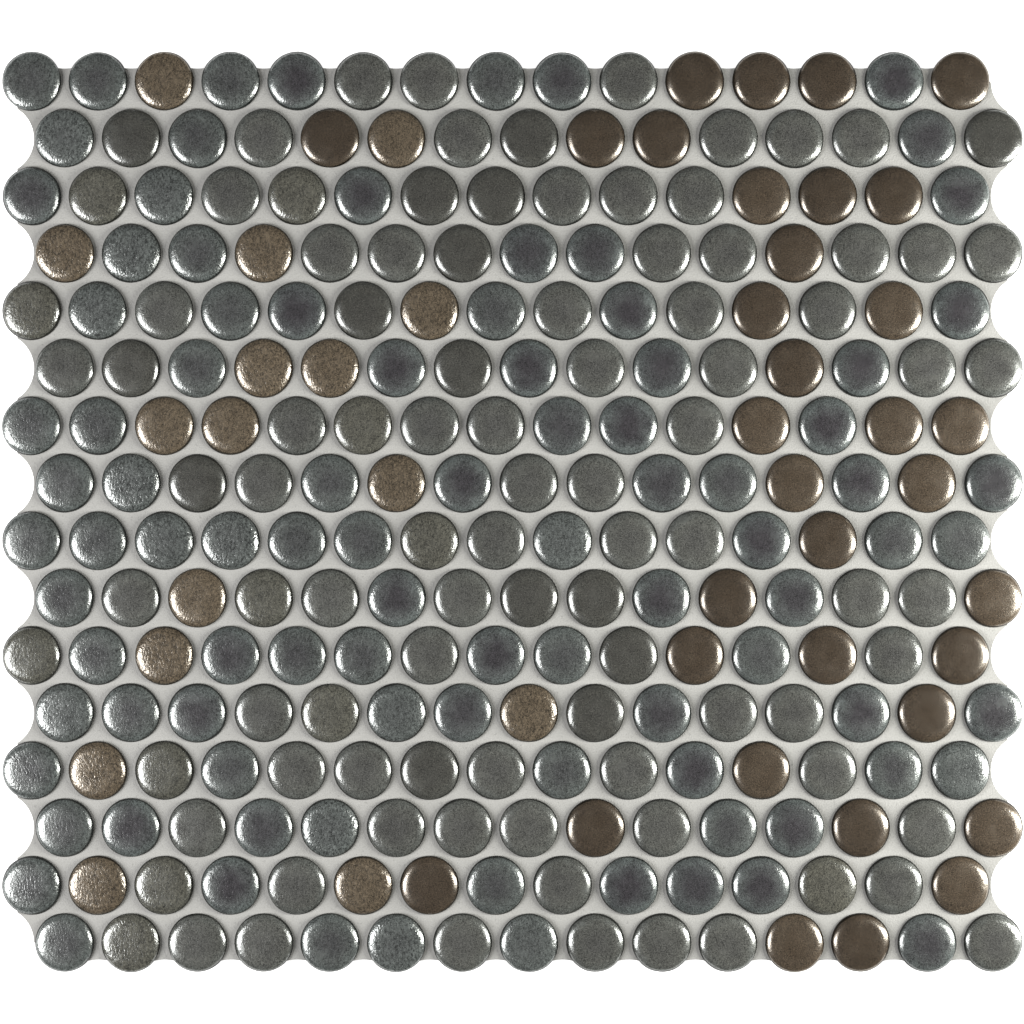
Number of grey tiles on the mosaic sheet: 190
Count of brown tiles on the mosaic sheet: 50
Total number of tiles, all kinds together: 240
